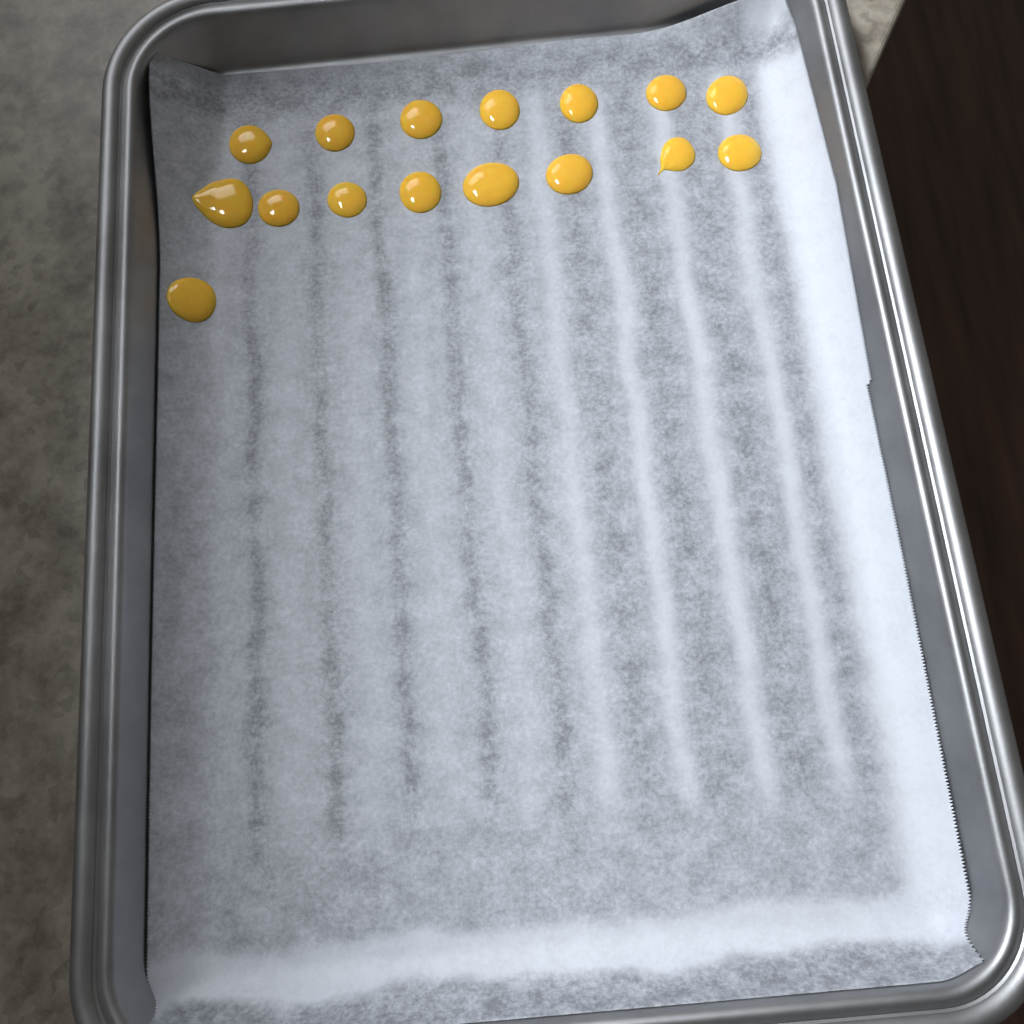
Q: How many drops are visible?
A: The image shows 16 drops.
